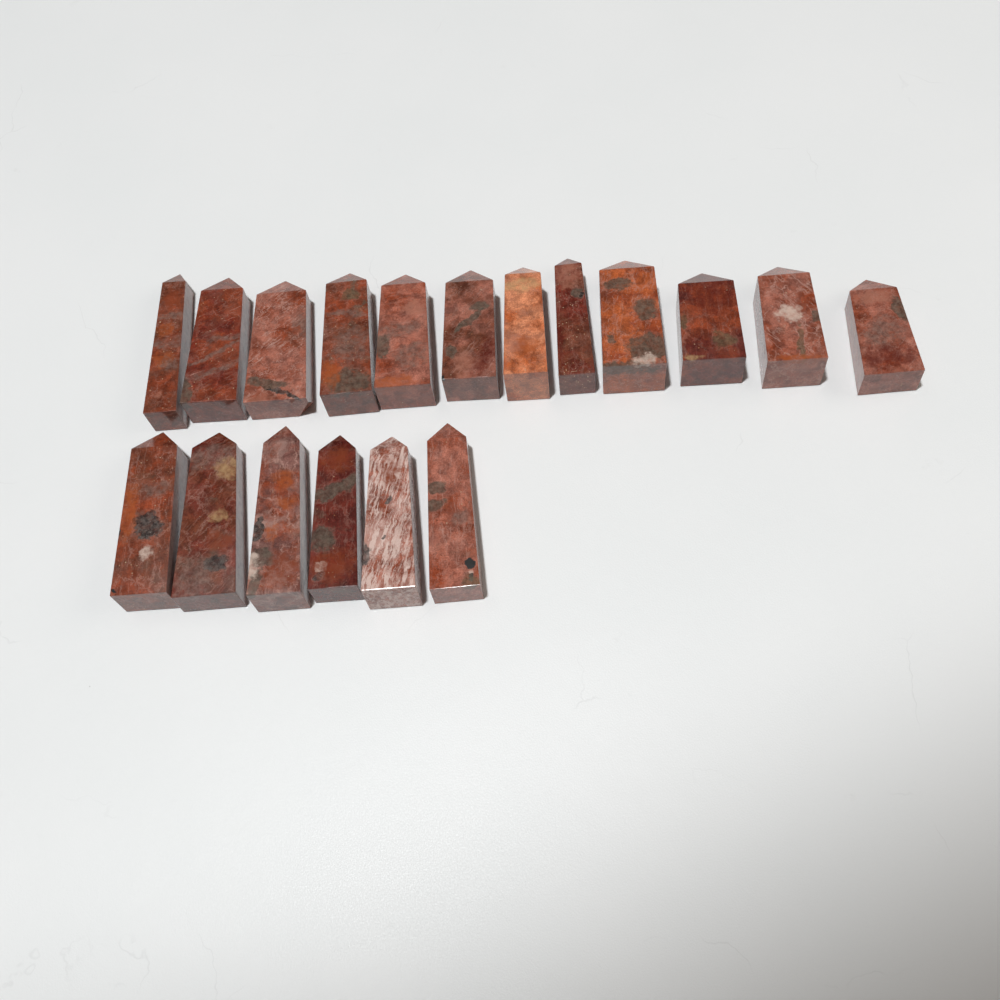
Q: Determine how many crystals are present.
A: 18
